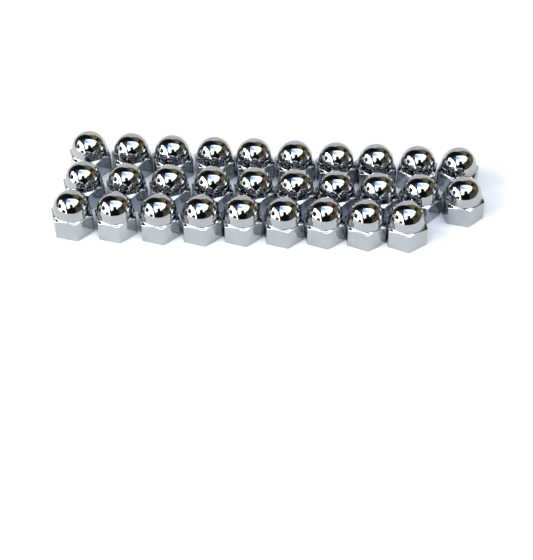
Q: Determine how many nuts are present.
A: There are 29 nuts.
